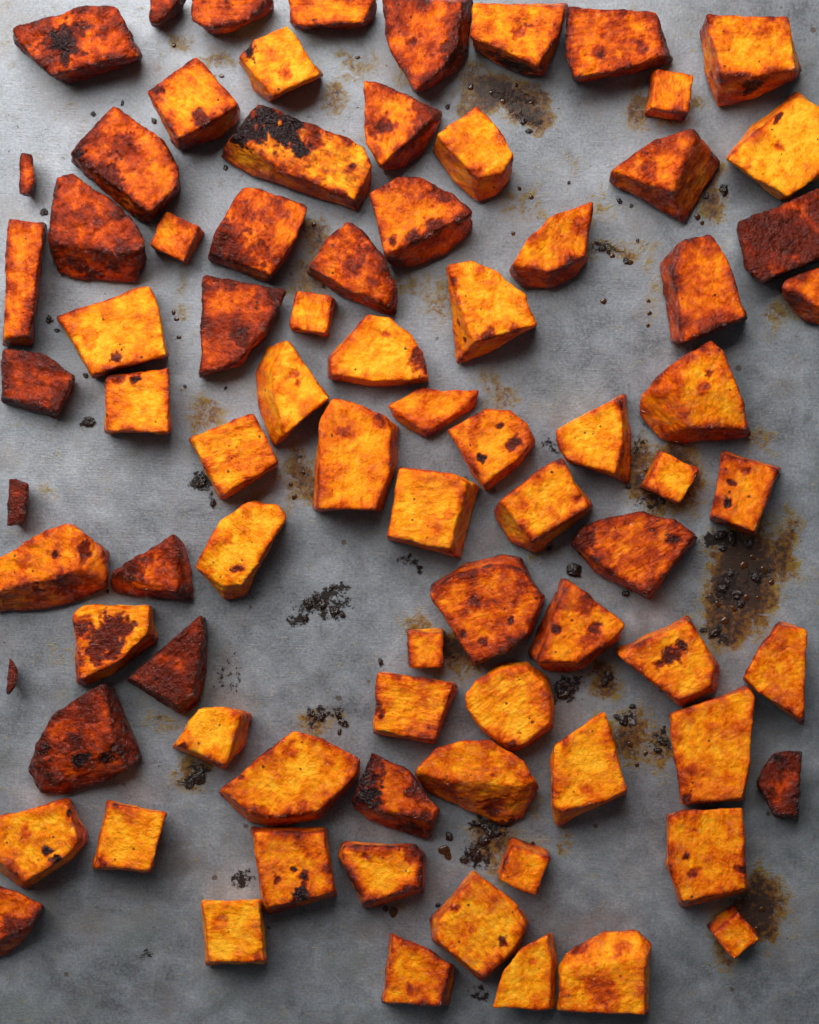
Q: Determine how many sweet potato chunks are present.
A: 82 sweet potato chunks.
